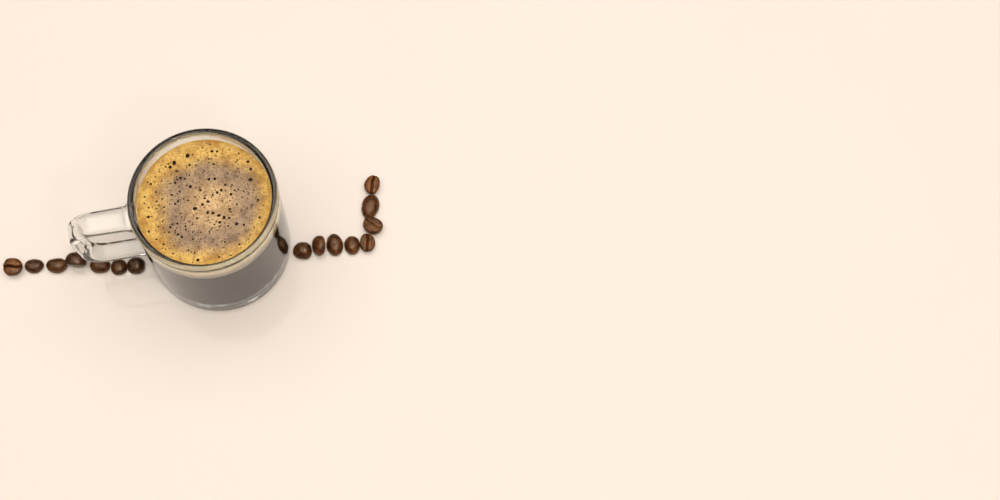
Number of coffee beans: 15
